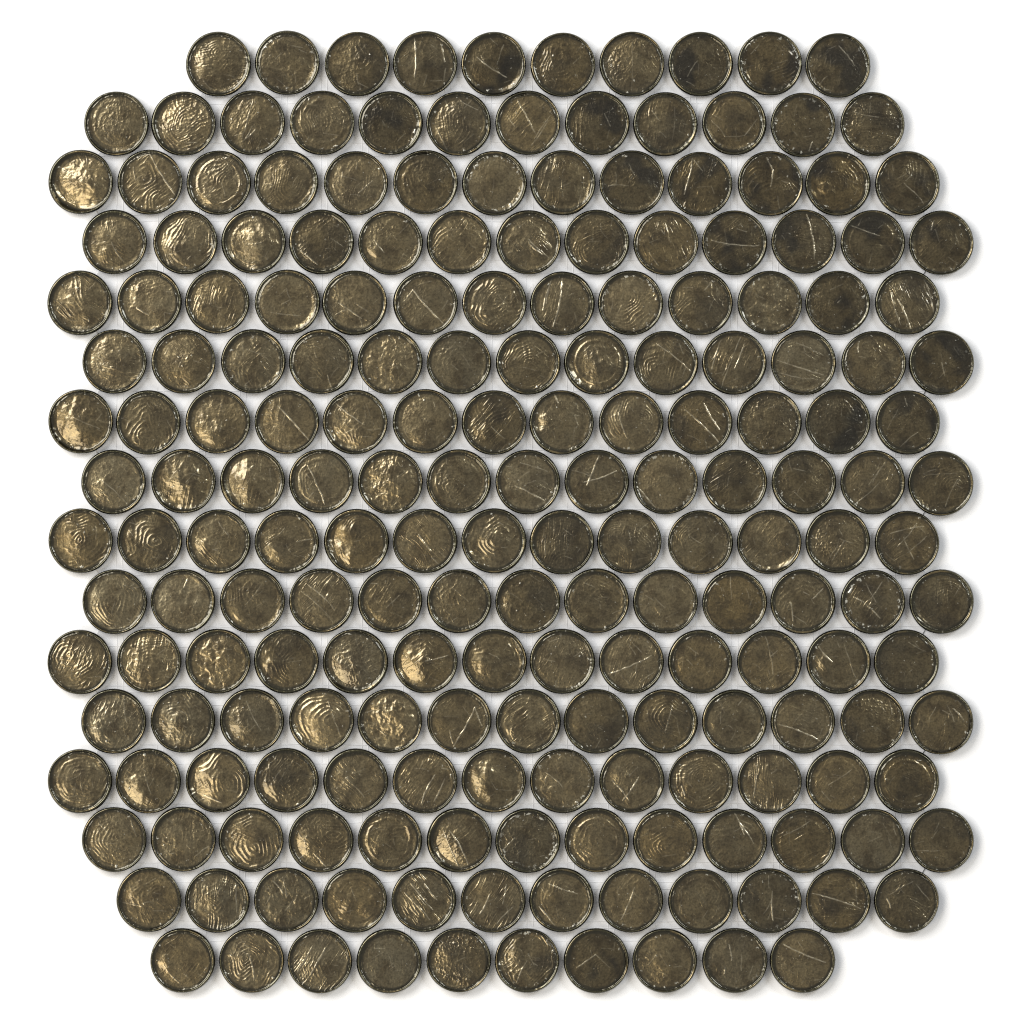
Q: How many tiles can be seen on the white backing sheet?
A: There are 200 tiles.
